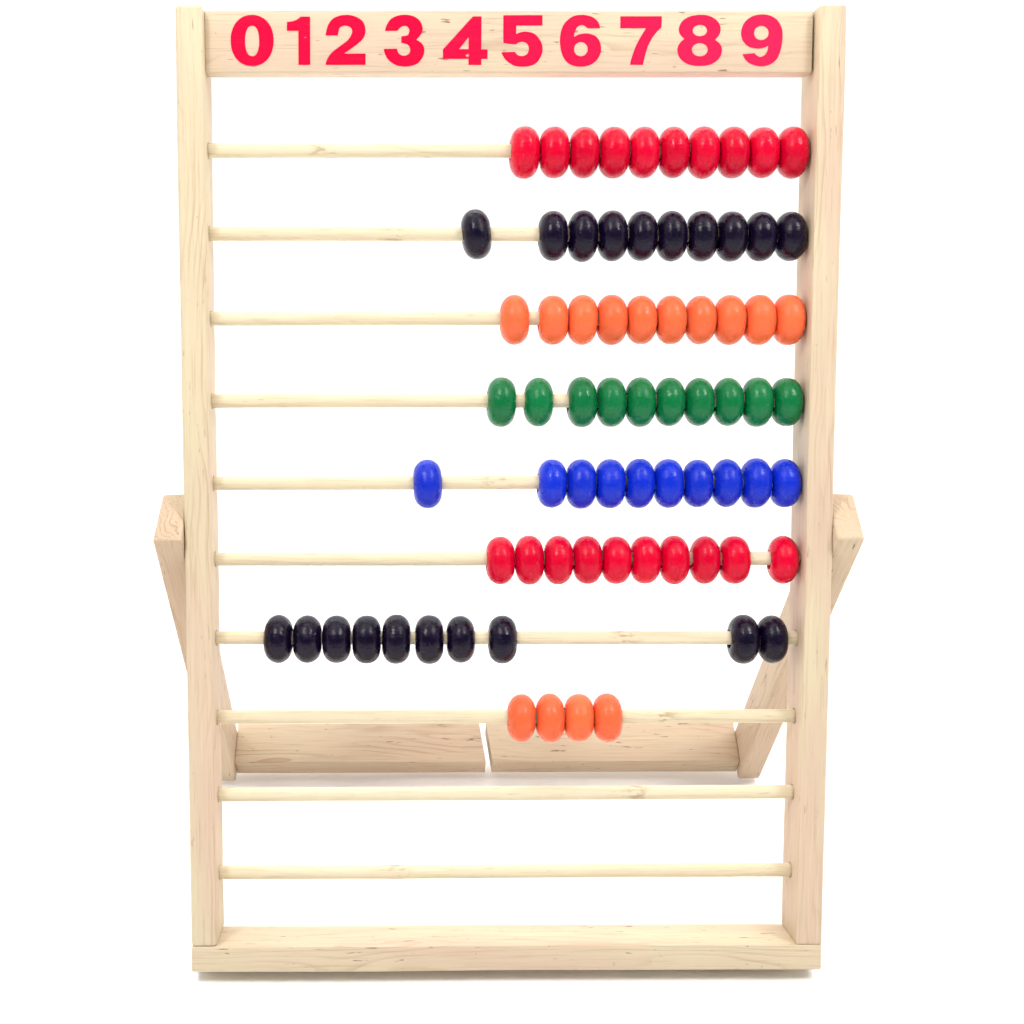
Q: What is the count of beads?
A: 74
